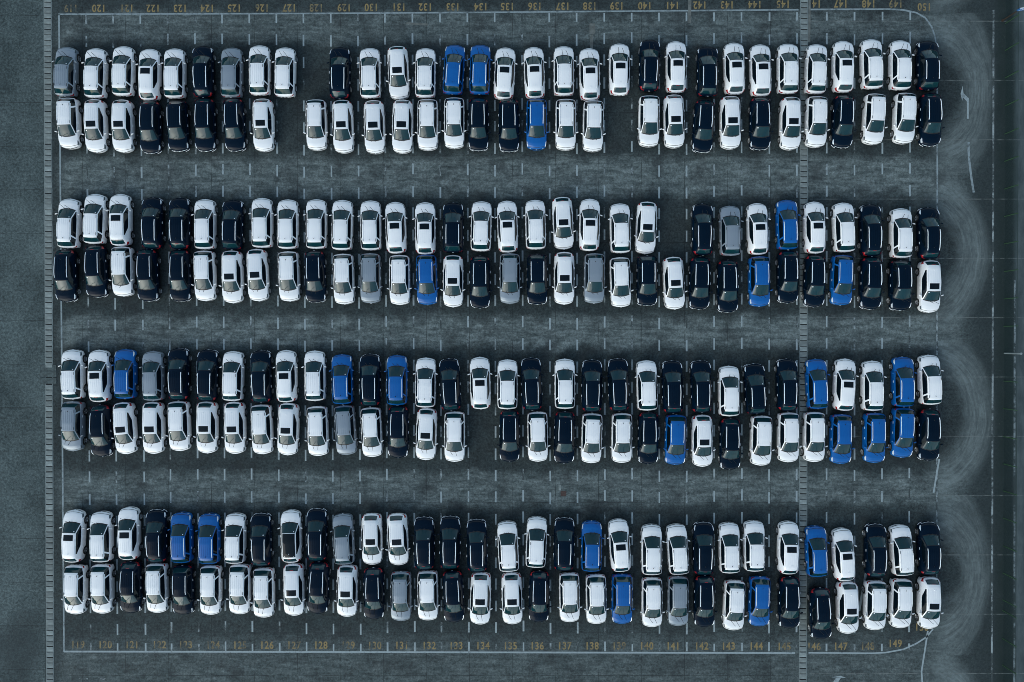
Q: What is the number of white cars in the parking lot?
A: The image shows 143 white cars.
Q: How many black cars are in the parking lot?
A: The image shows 74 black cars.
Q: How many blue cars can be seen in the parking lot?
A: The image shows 22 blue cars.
